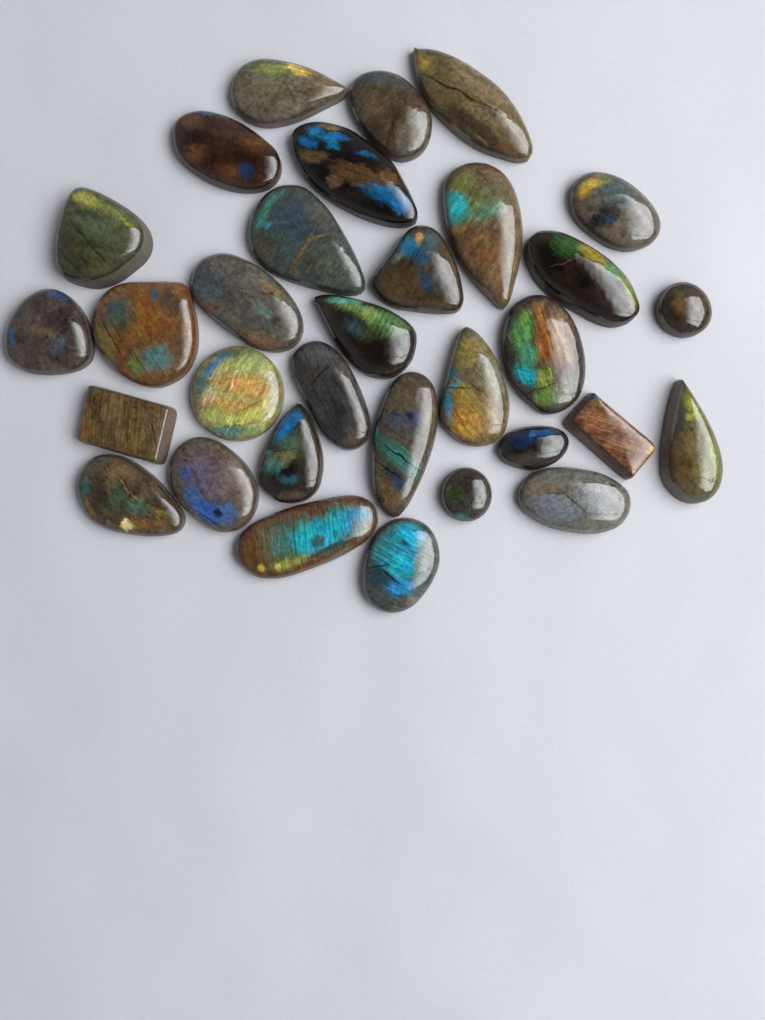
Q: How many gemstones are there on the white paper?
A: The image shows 32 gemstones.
